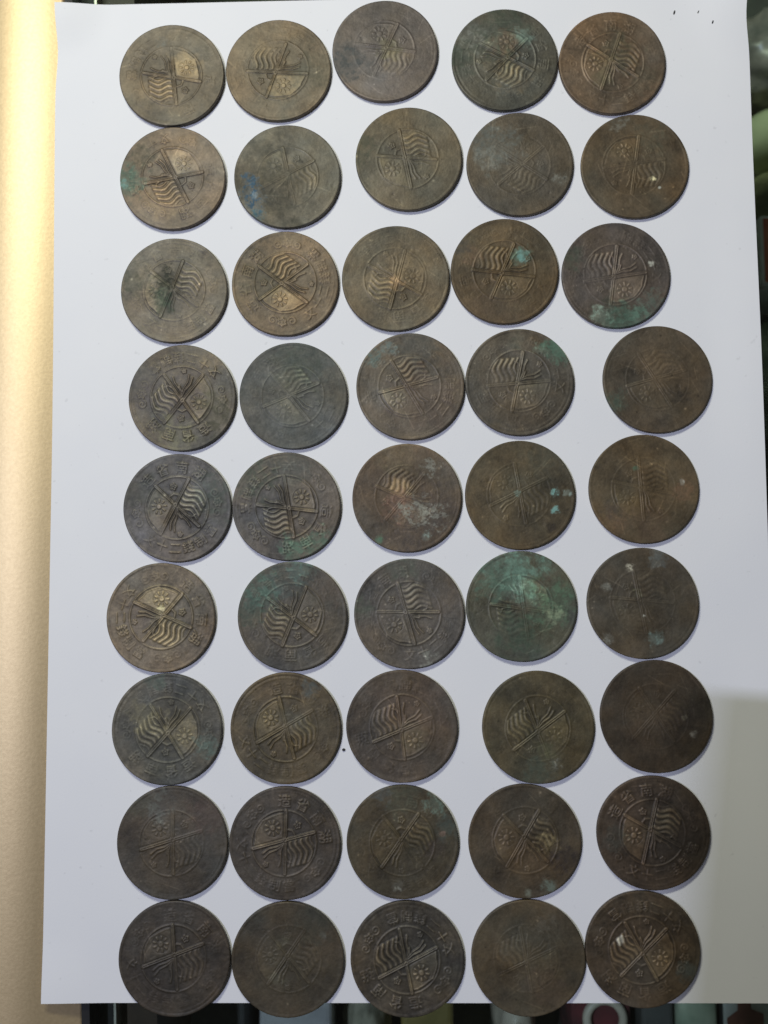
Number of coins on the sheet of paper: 45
